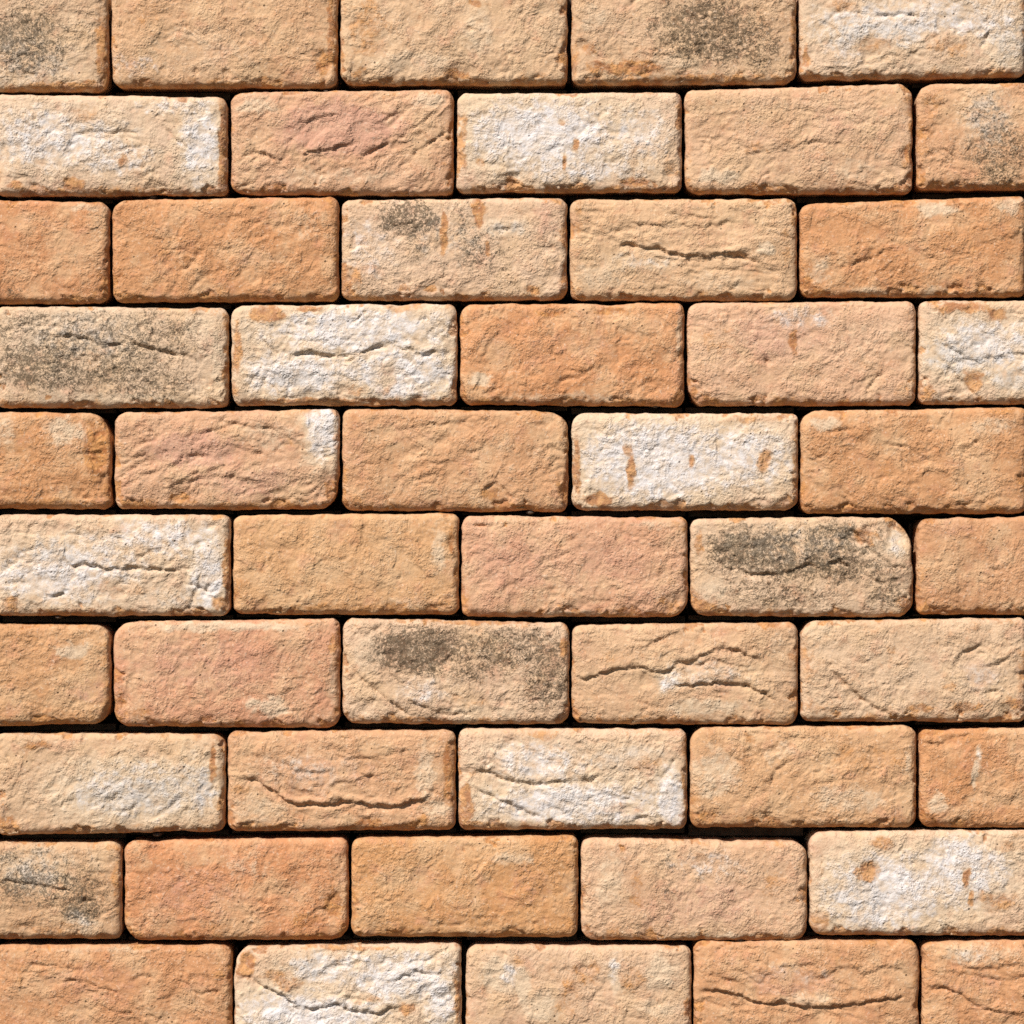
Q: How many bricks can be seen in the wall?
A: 50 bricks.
